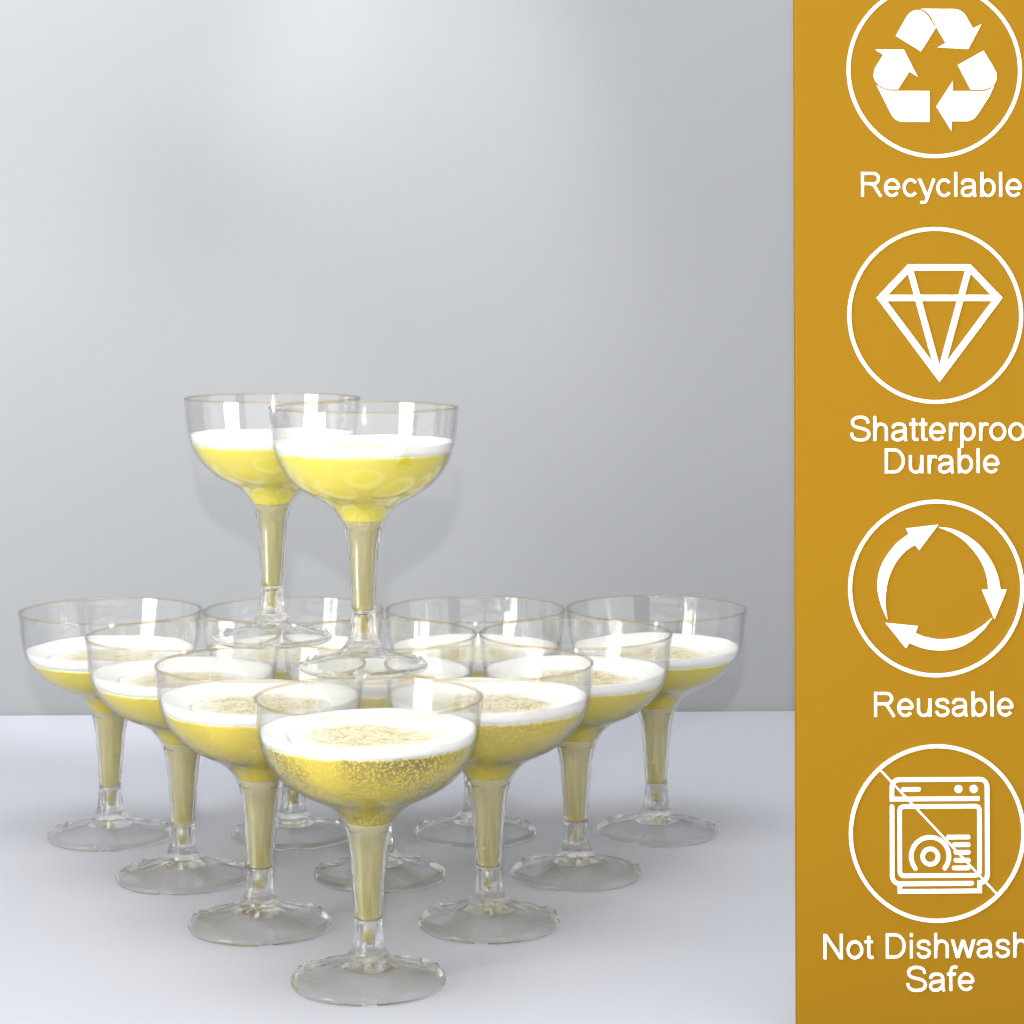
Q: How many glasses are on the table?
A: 12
